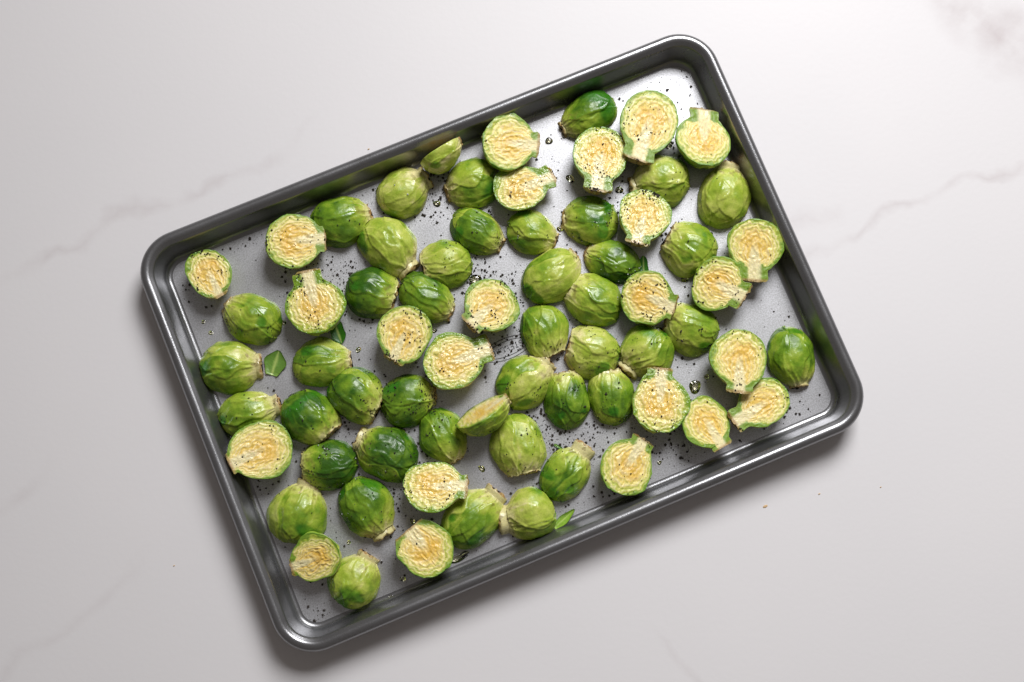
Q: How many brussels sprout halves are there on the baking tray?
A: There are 68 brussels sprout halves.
